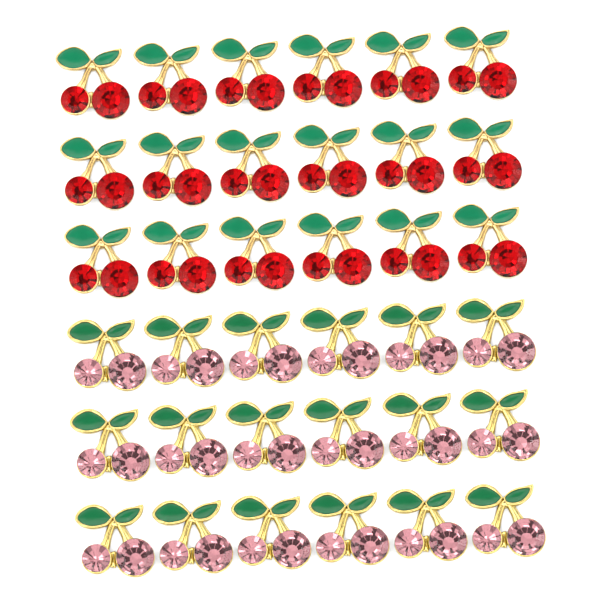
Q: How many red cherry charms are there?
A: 18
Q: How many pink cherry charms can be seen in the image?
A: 18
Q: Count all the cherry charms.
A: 36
